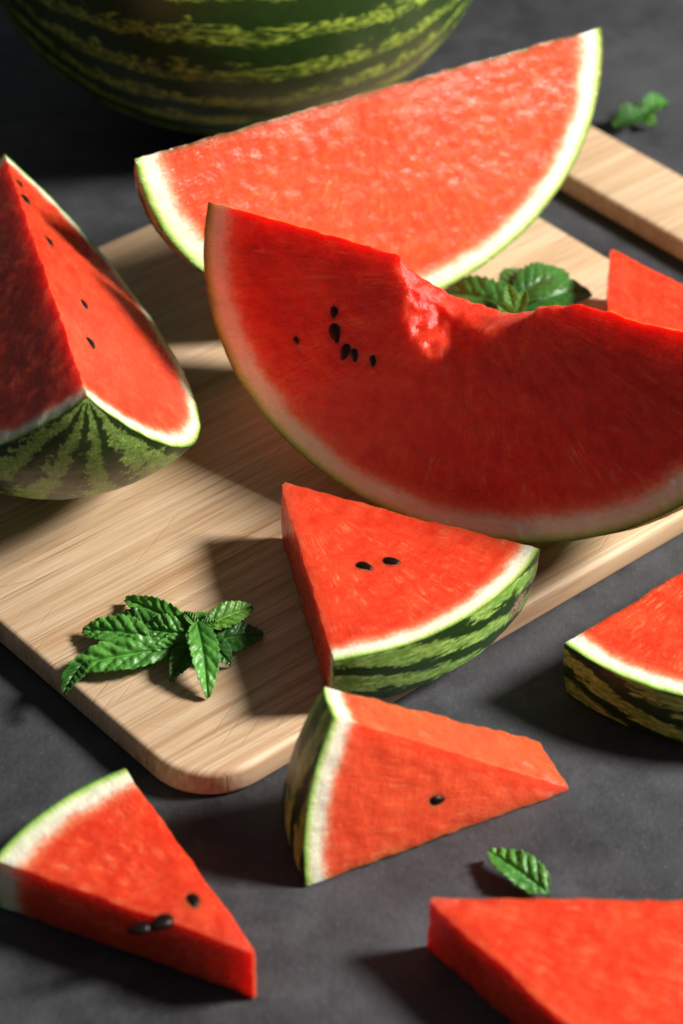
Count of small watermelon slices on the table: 6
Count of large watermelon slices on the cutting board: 3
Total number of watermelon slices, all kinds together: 9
